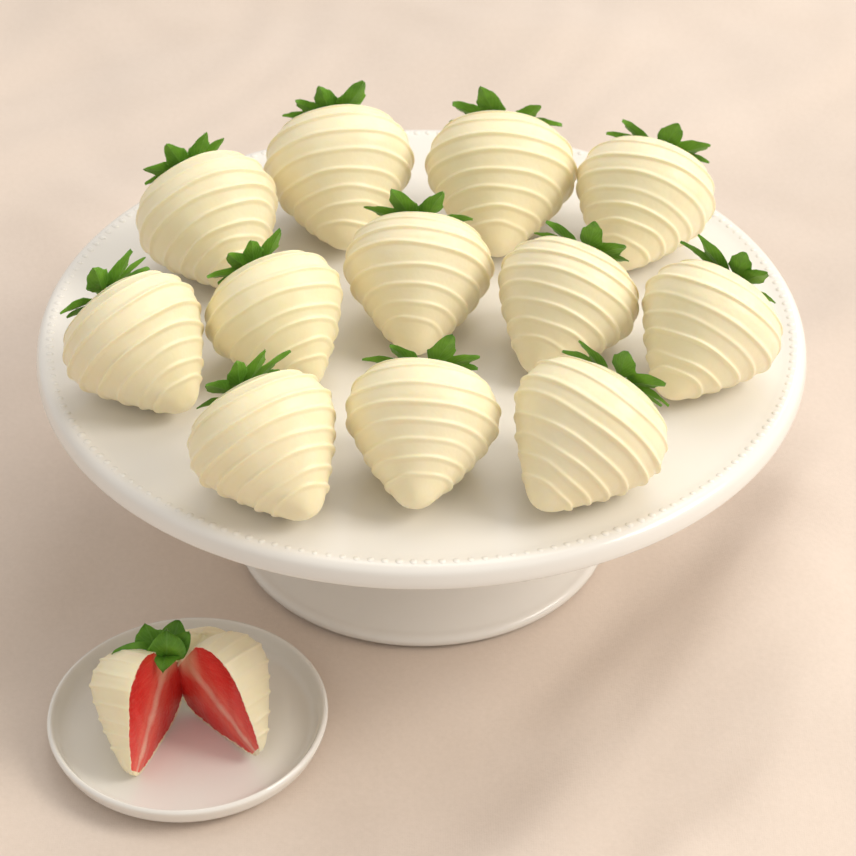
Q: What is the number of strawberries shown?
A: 13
